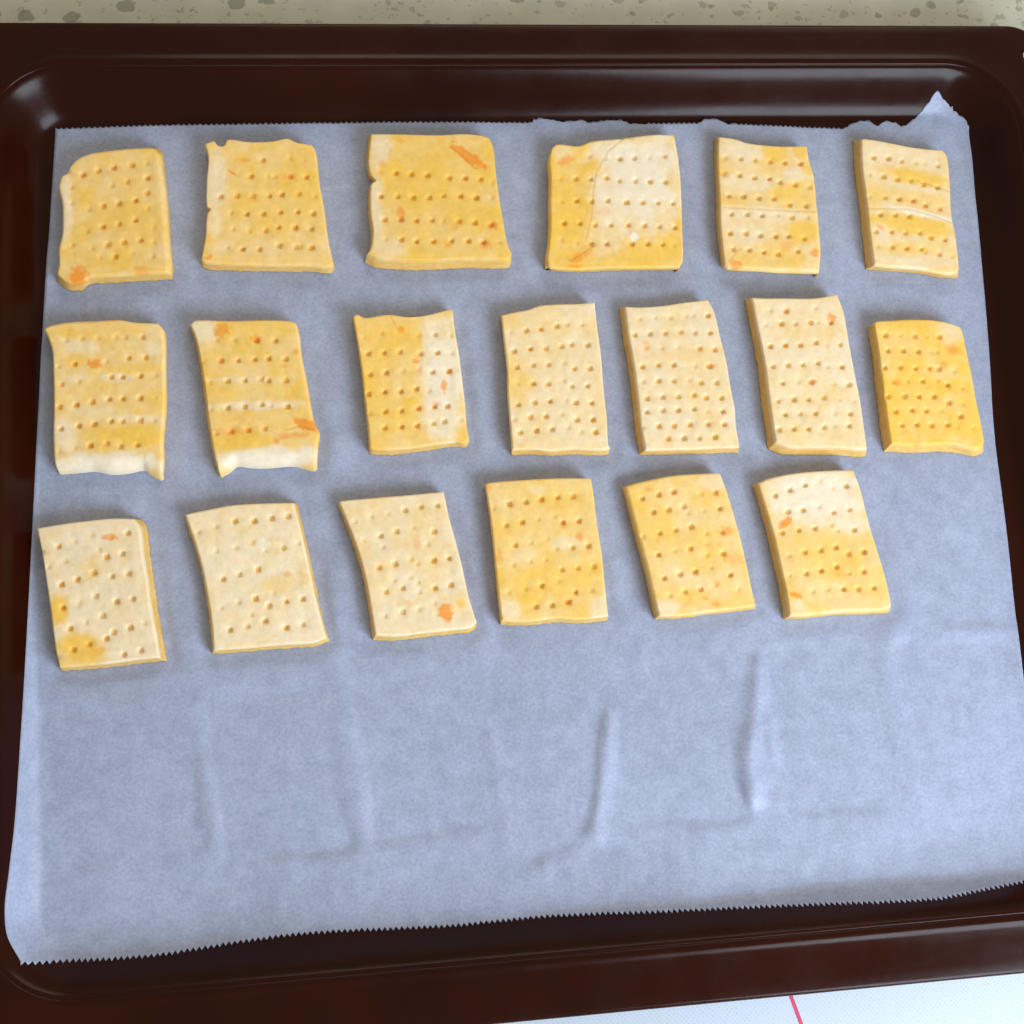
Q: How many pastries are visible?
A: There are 19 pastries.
